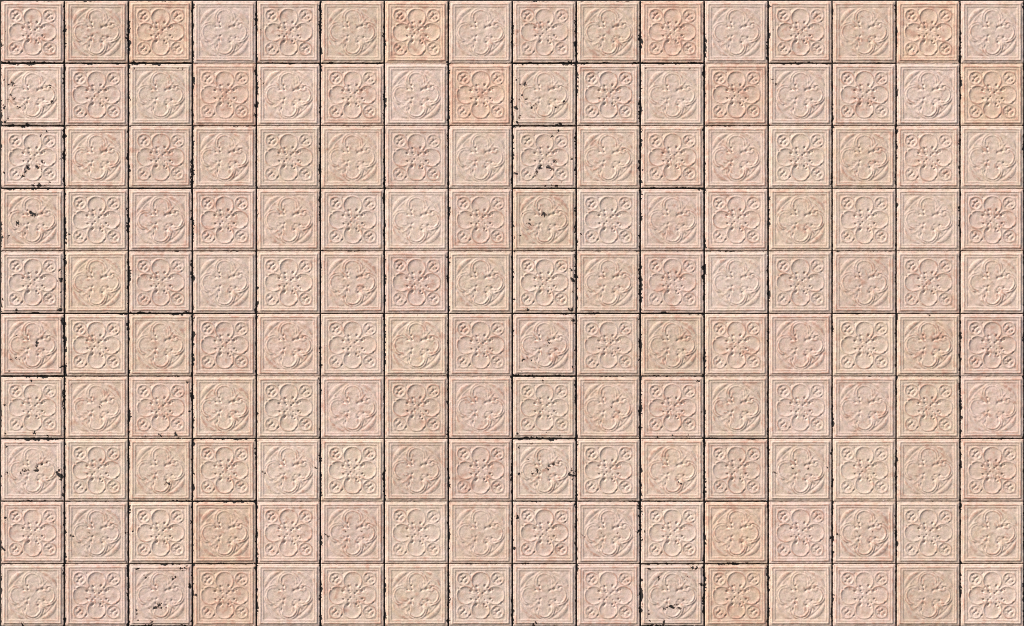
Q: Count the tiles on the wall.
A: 160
